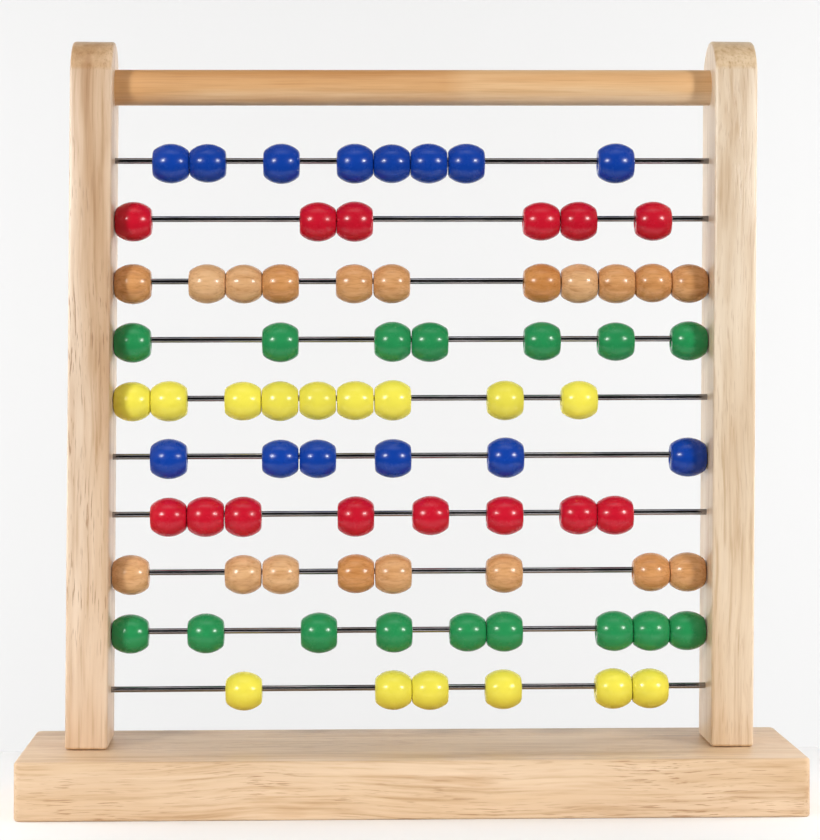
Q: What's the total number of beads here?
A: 78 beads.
